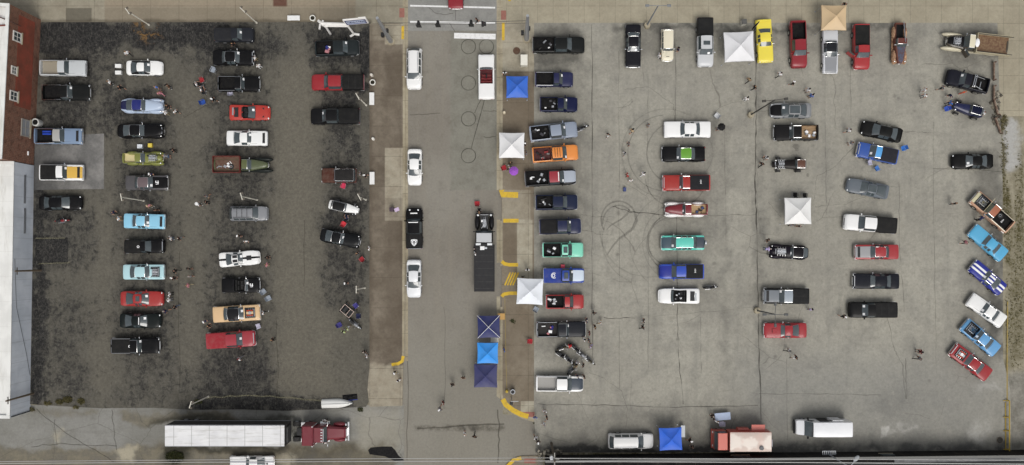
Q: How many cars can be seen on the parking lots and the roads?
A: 49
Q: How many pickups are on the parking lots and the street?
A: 43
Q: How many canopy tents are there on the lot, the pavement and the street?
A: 10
